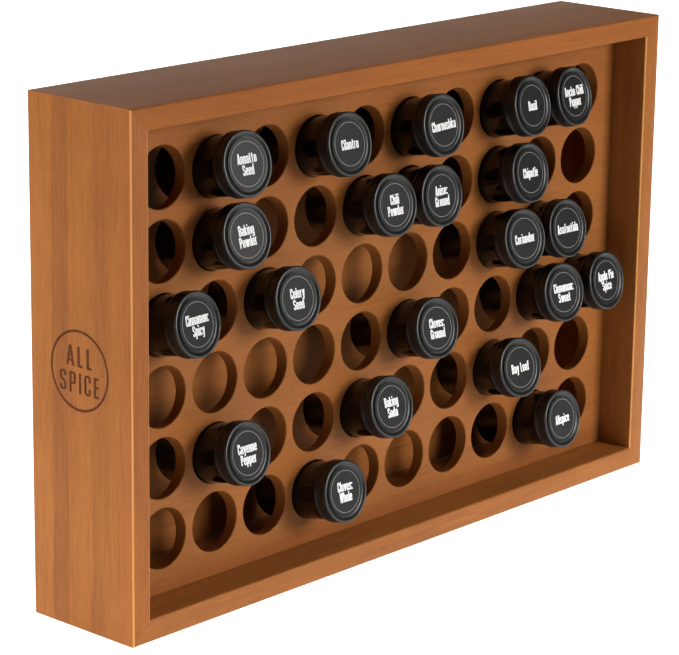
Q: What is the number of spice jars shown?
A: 21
